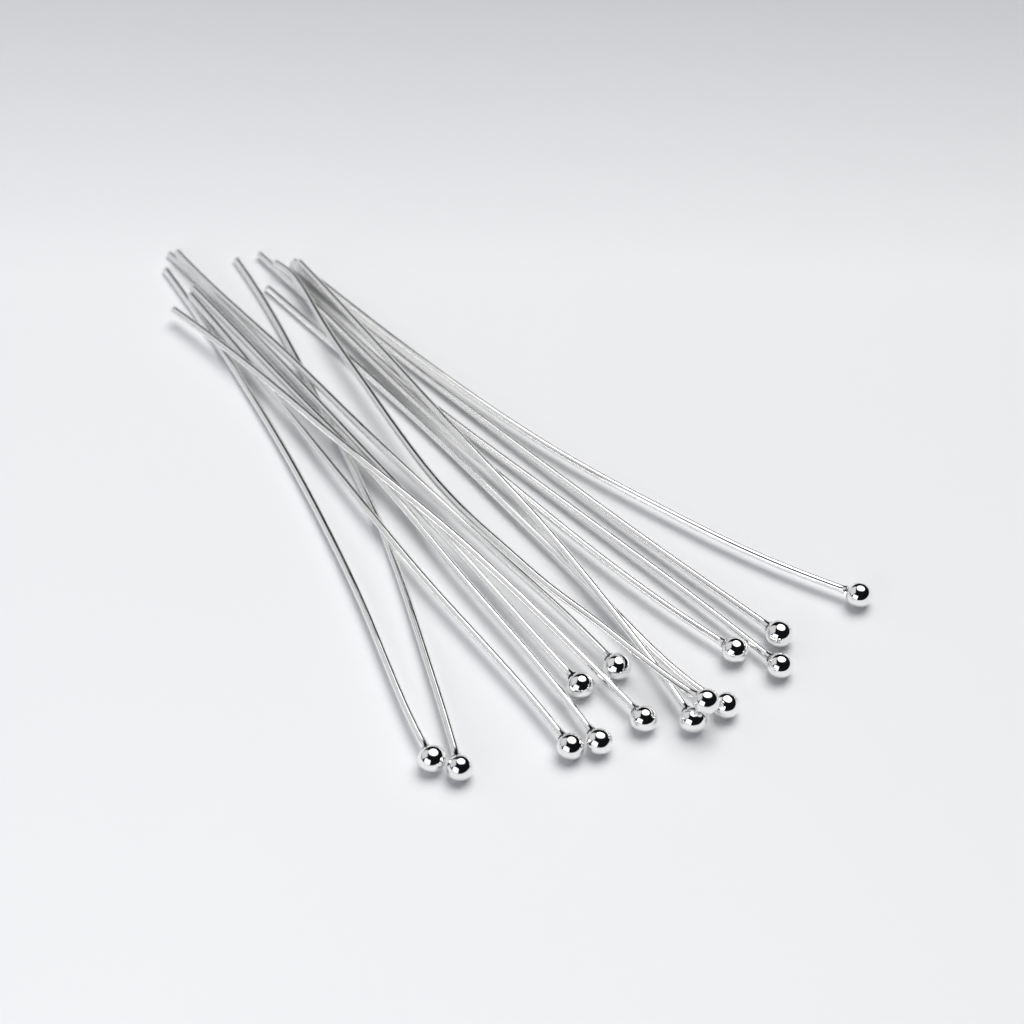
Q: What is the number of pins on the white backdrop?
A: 14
